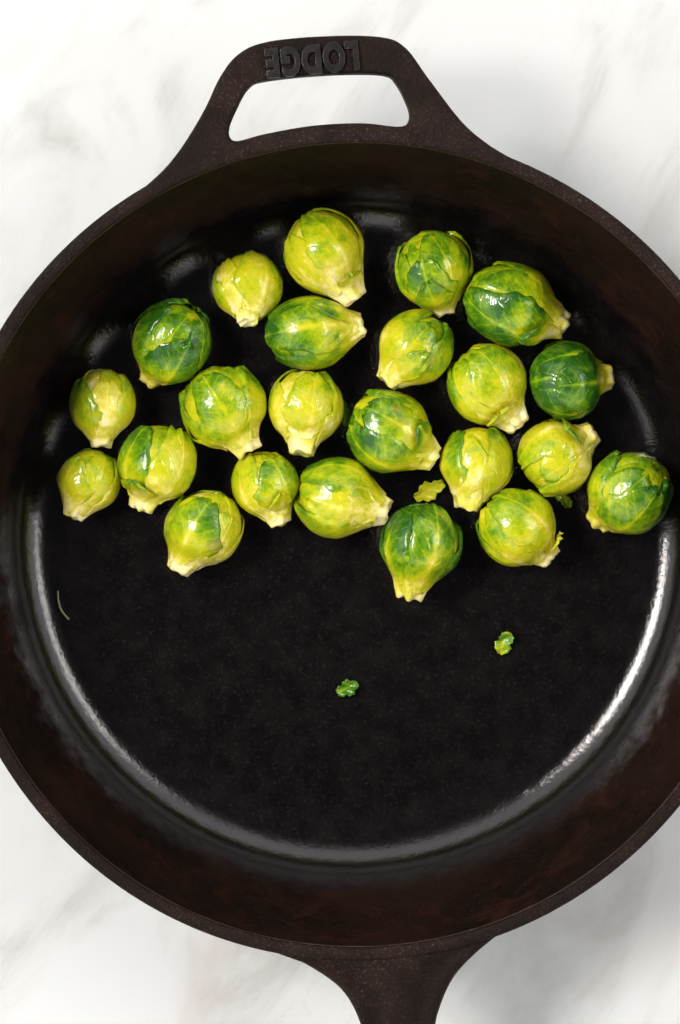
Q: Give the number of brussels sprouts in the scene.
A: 23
